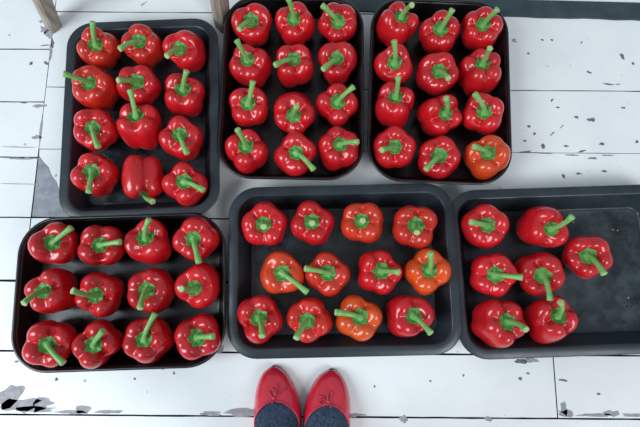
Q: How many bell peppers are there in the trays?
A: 67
